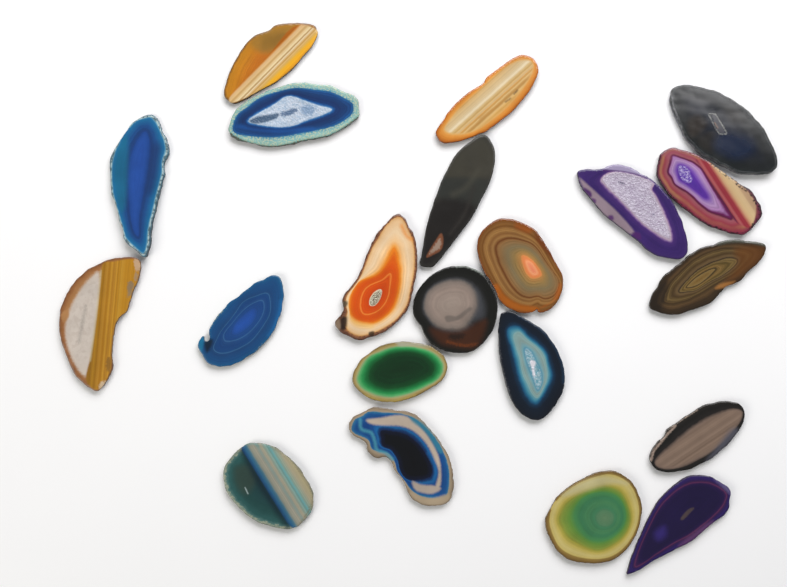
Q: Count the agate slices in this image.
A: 21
